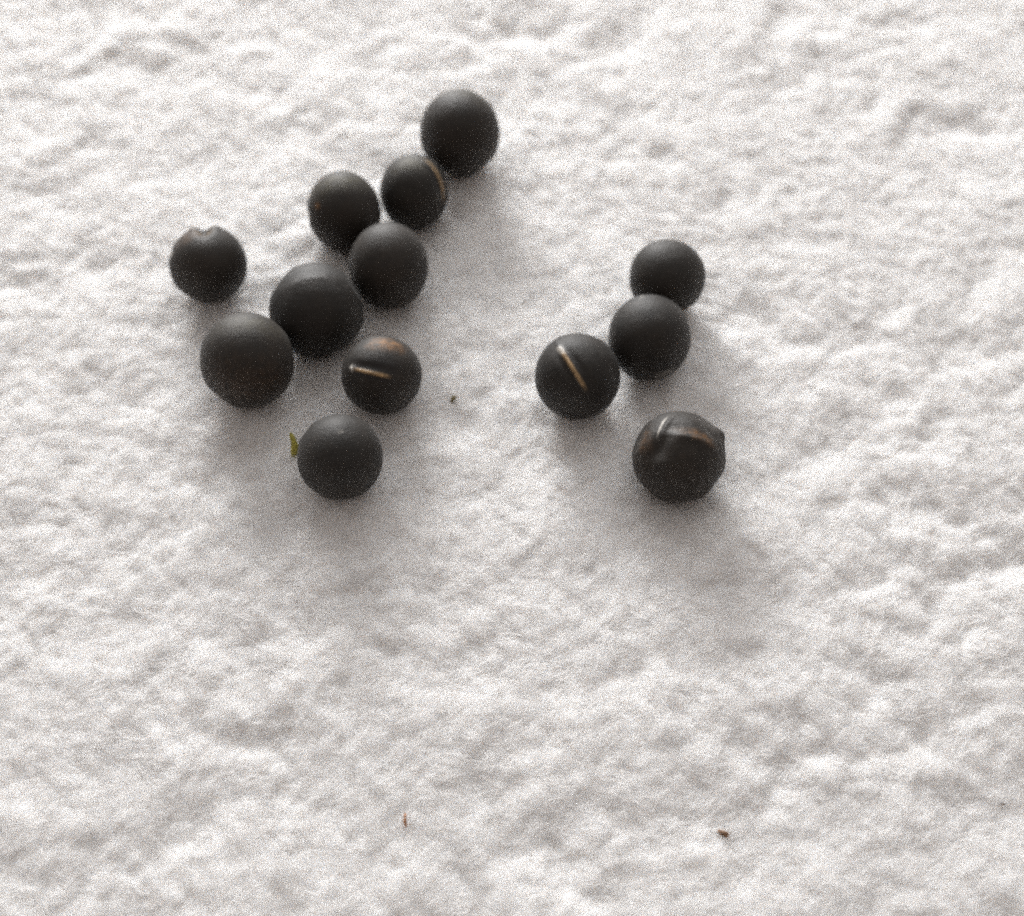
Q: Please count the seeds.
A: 13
